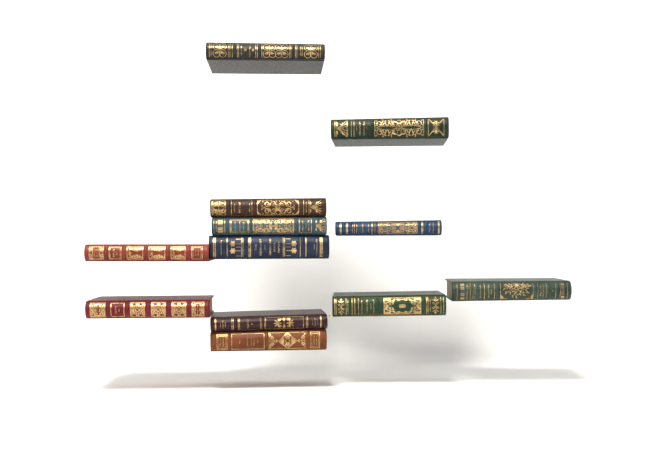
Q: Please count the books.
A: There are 12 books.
